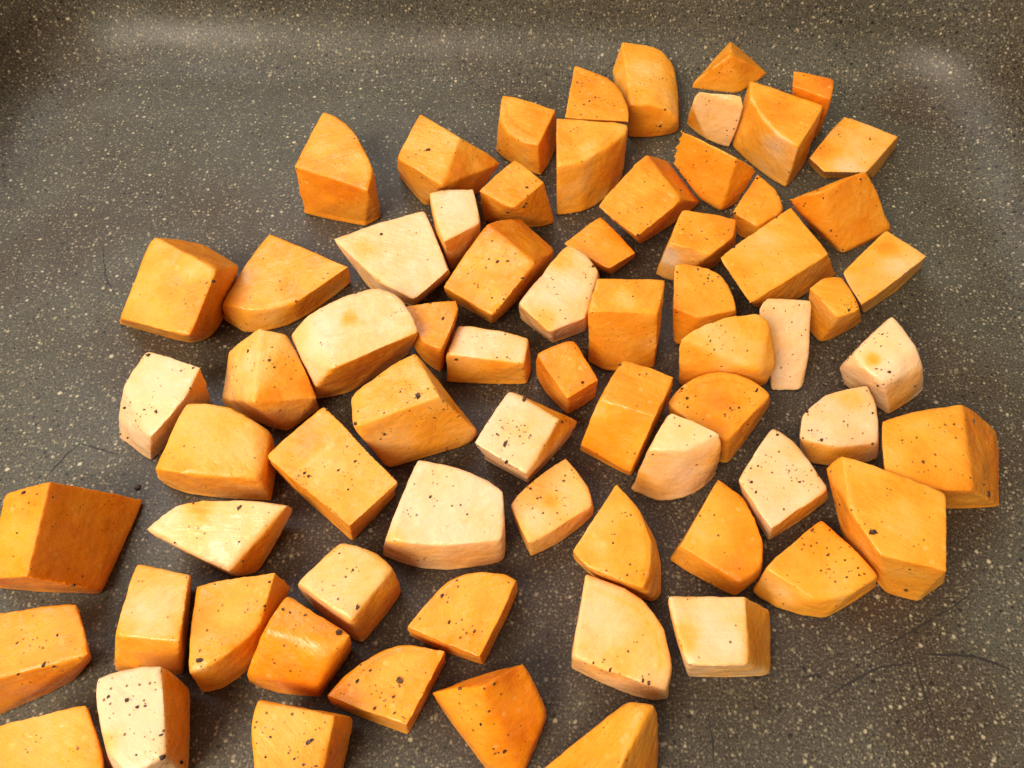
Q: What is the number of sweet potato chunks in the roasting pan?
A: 70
